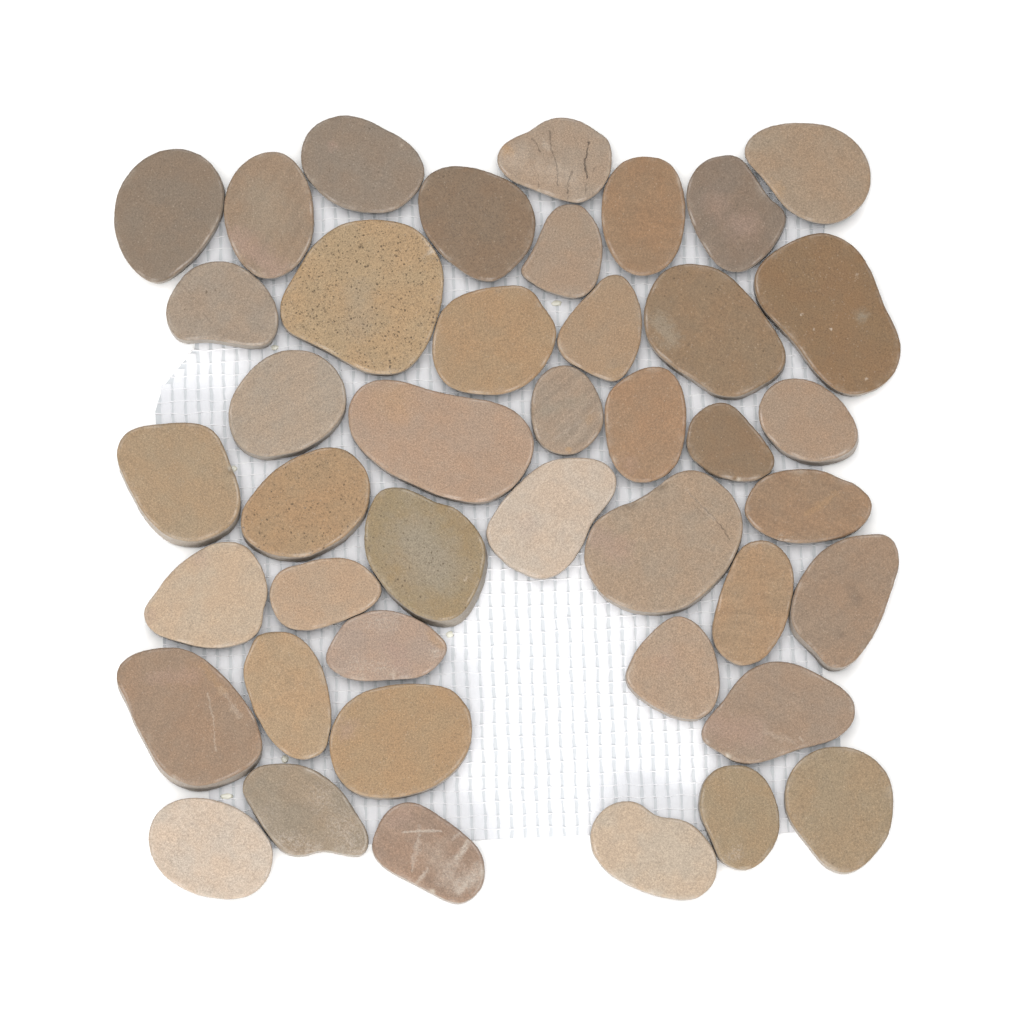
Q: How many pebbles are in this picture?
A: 43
